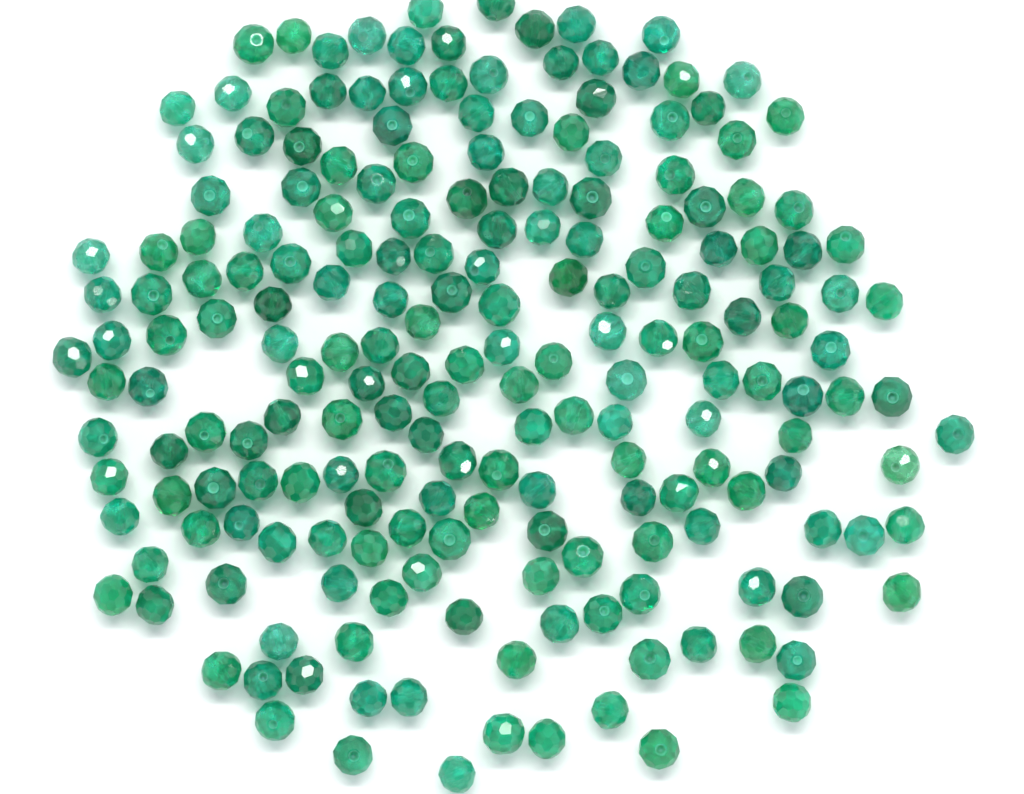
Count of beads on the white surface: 200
